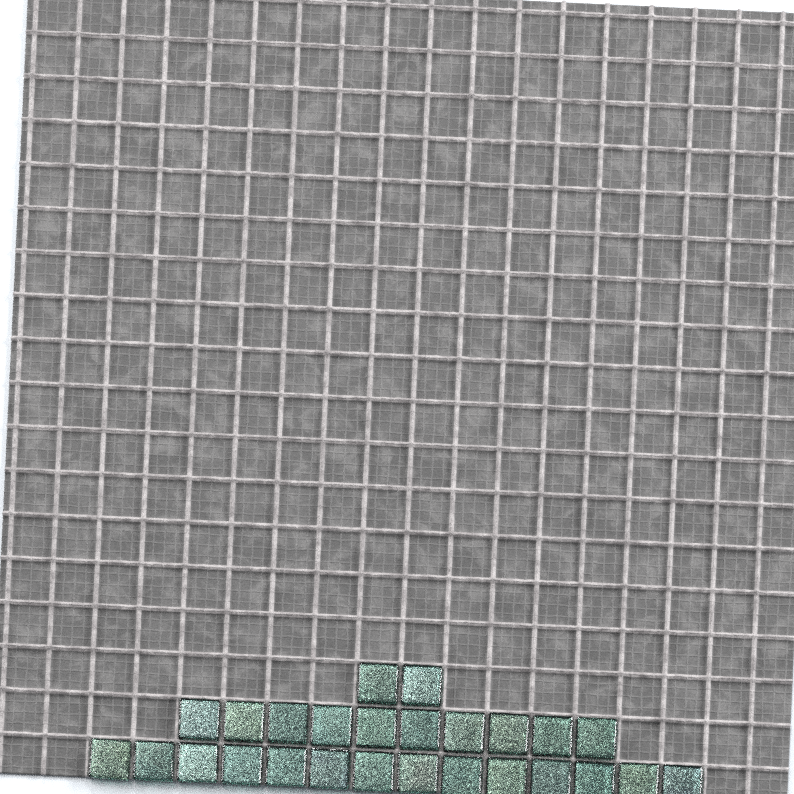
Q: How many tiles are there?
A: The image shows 26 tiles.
